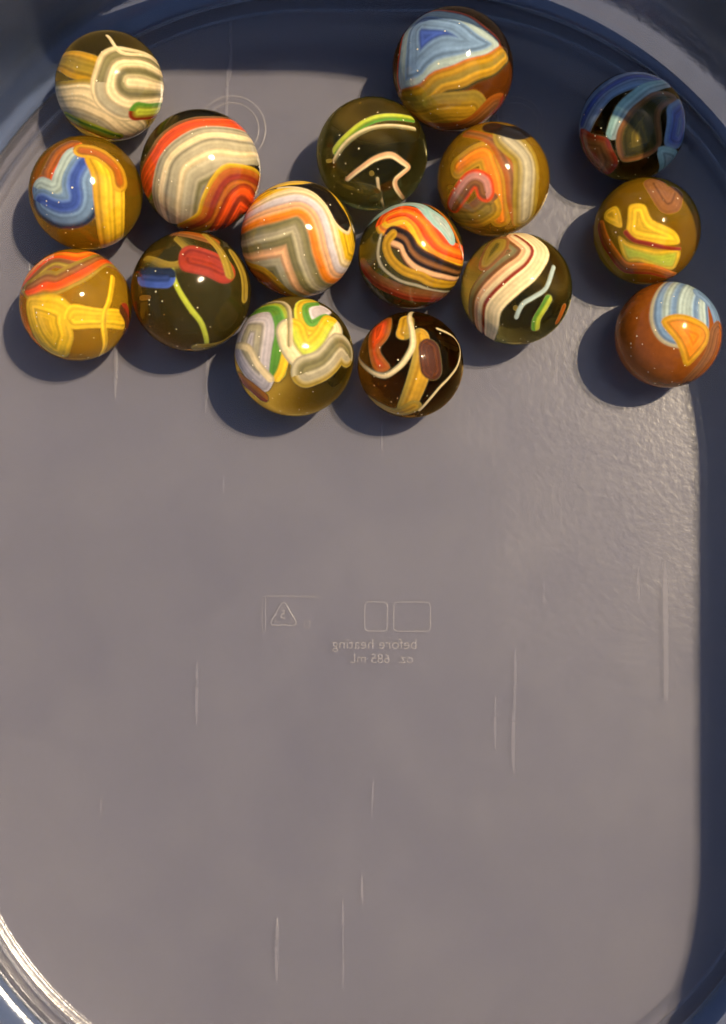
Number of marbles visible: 16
